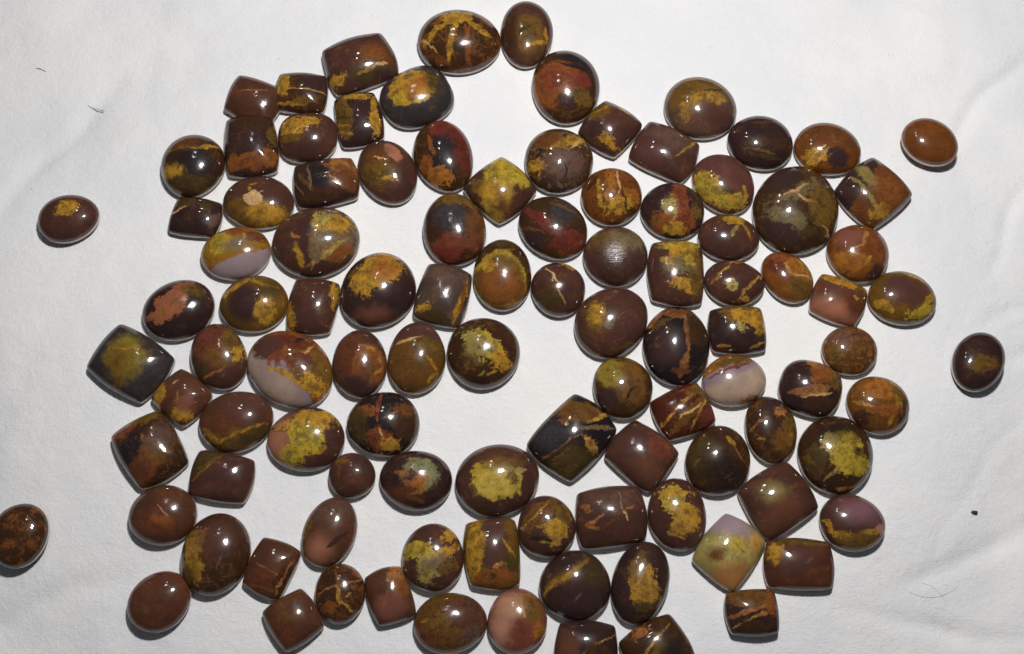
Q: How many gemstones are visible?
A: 104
